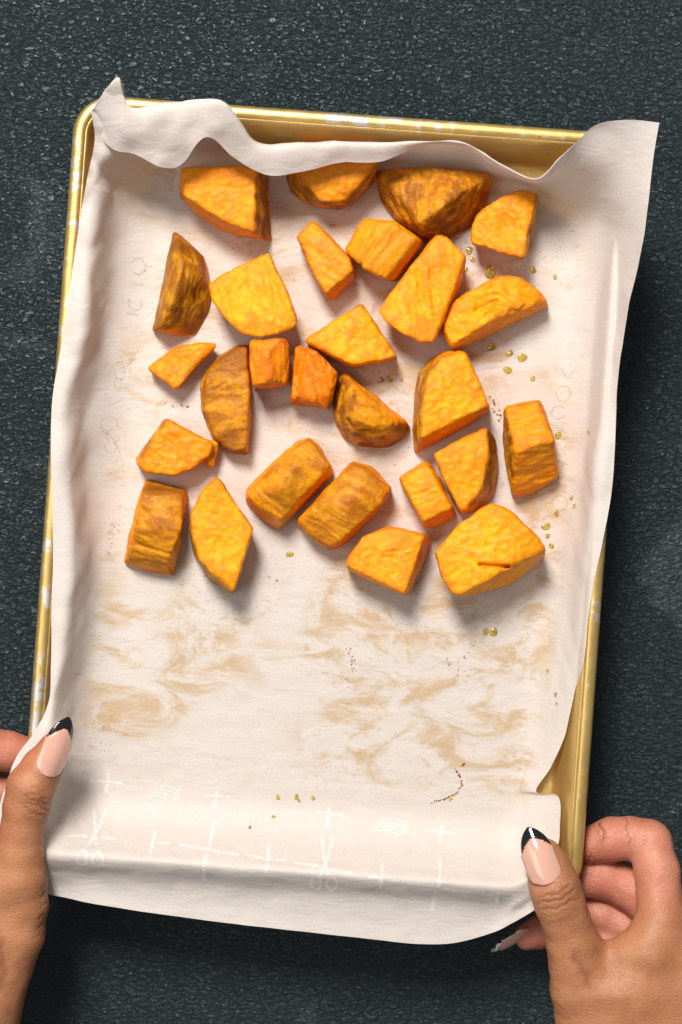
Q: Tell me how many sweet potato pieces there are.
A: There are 27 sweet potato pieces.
